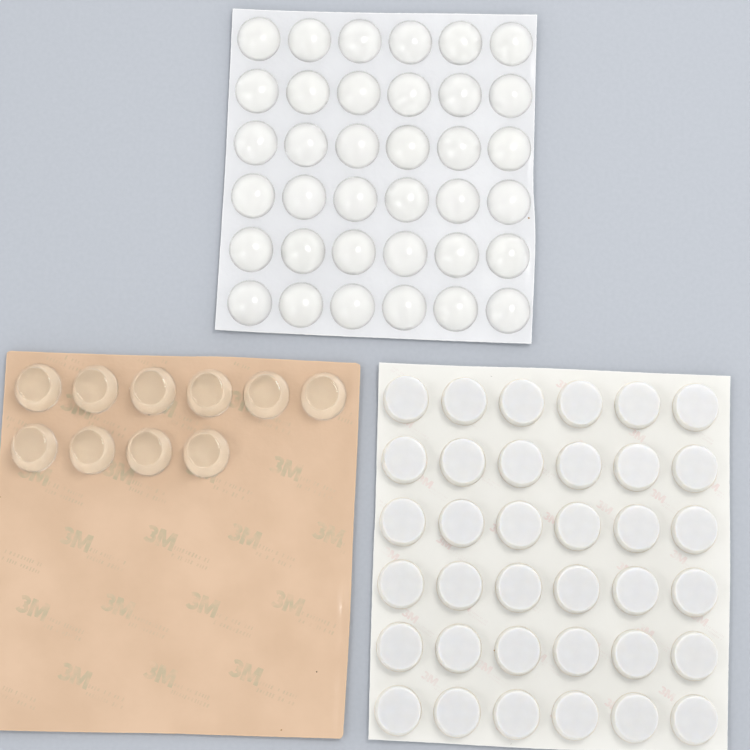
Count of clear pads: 10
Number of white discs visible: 36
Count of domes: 36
